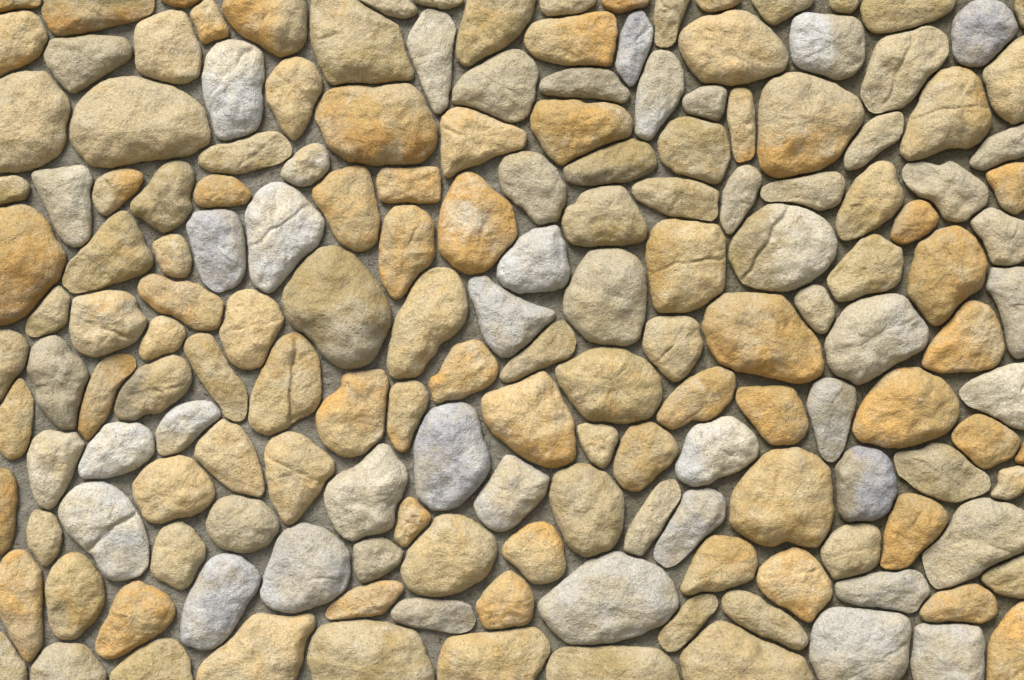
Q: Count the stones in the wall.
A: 170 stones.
